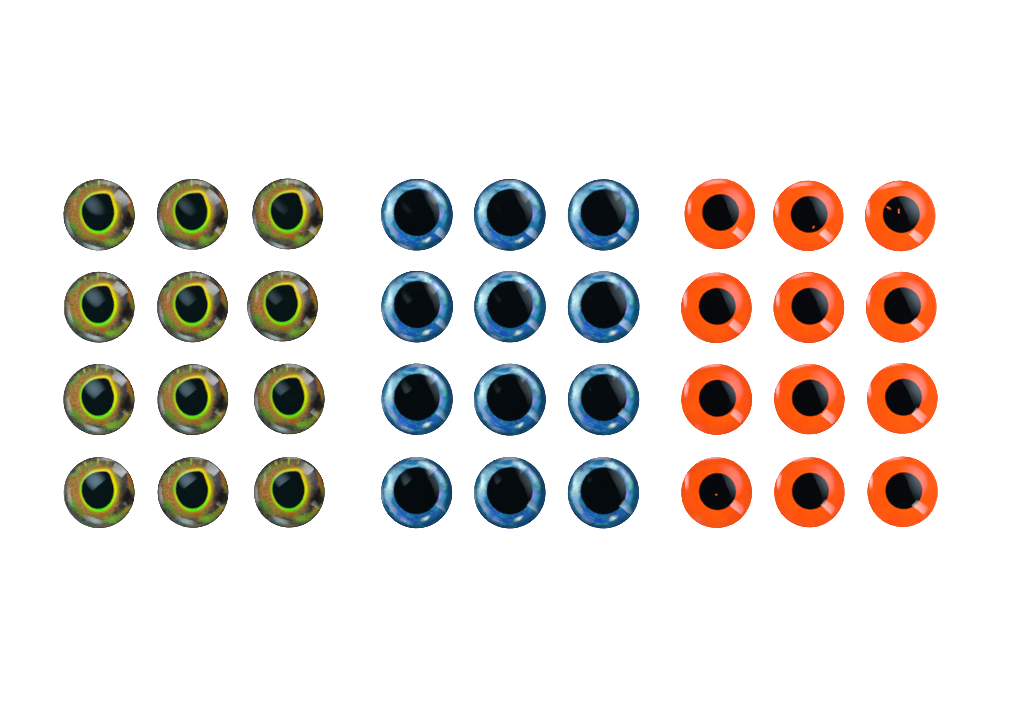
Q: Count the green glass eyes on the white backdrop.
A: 12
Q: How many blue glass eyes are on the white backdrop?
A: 12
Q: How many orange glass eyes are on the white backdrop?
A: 12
